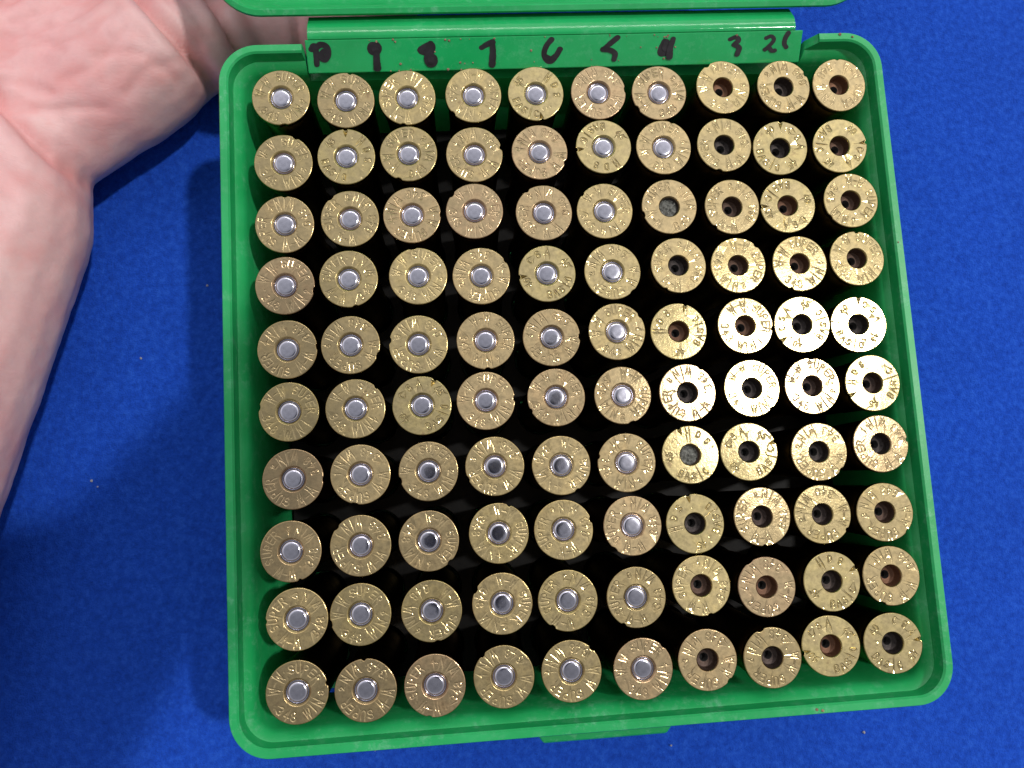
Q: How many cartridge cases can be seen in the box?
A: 100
